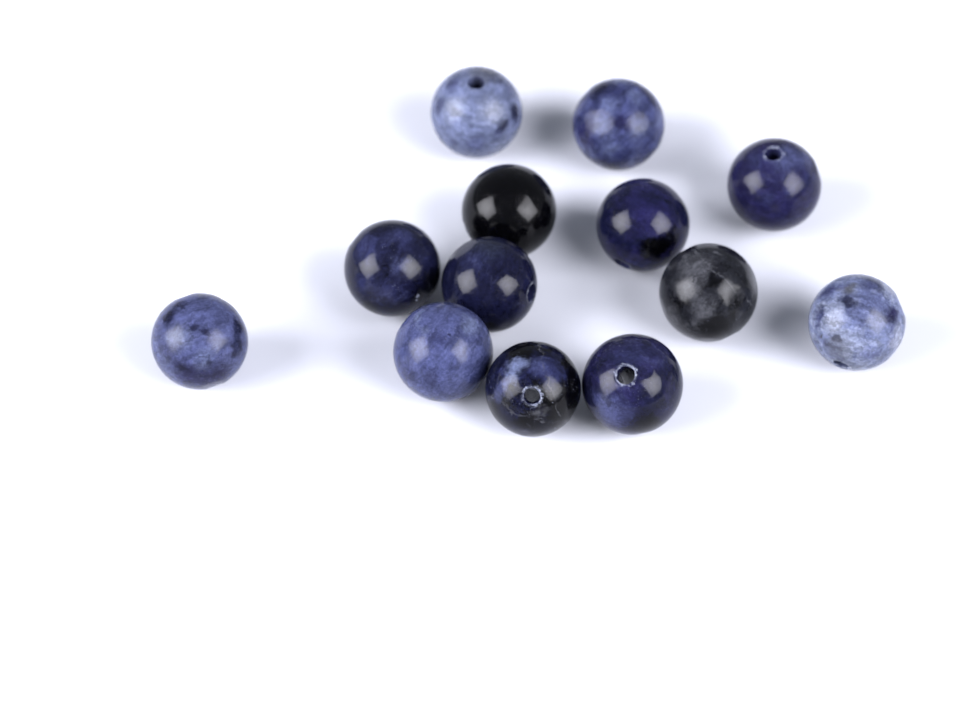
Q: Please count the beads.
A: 13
